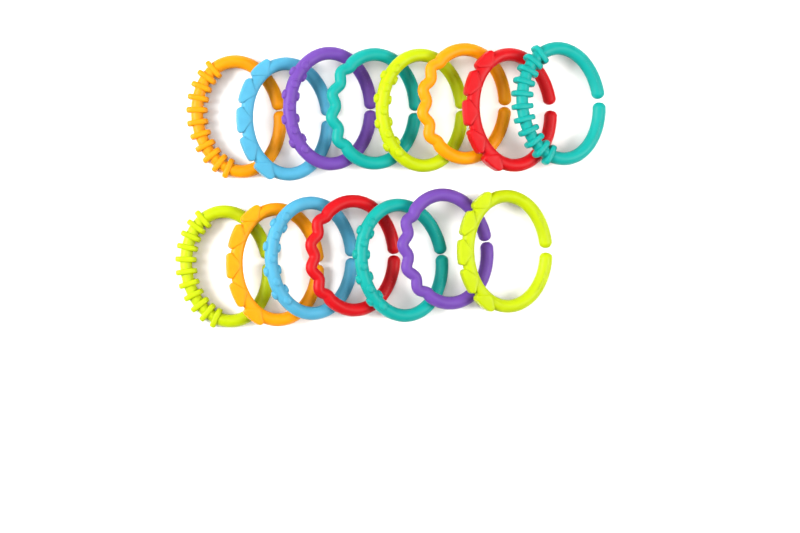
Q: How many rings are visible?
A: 15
